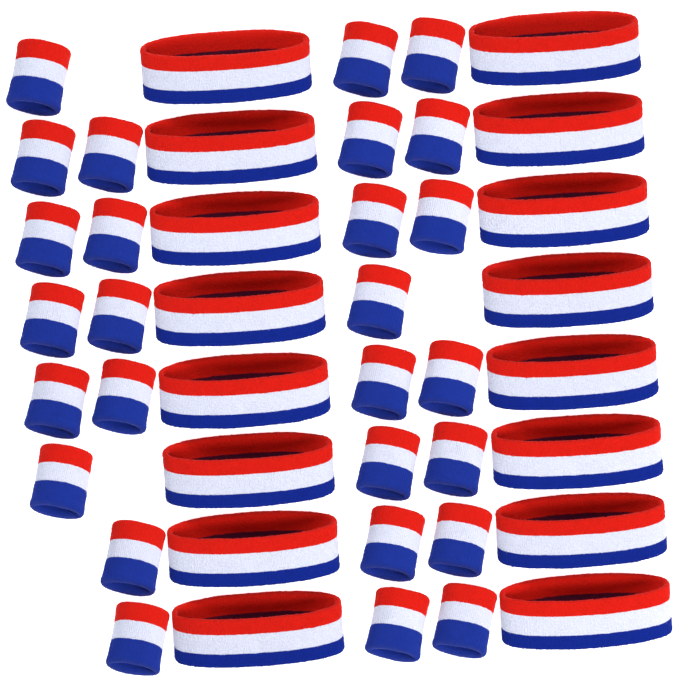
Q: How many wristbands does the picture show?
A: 27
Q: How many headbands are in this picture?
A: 16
